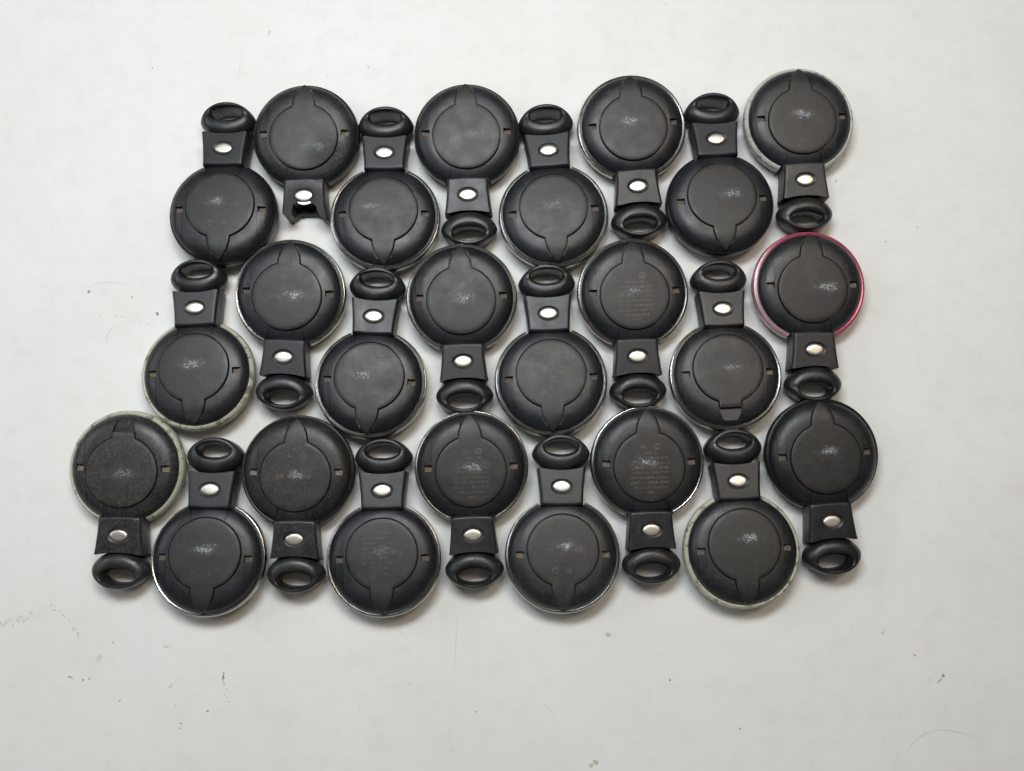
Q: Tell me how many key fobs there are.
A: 25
